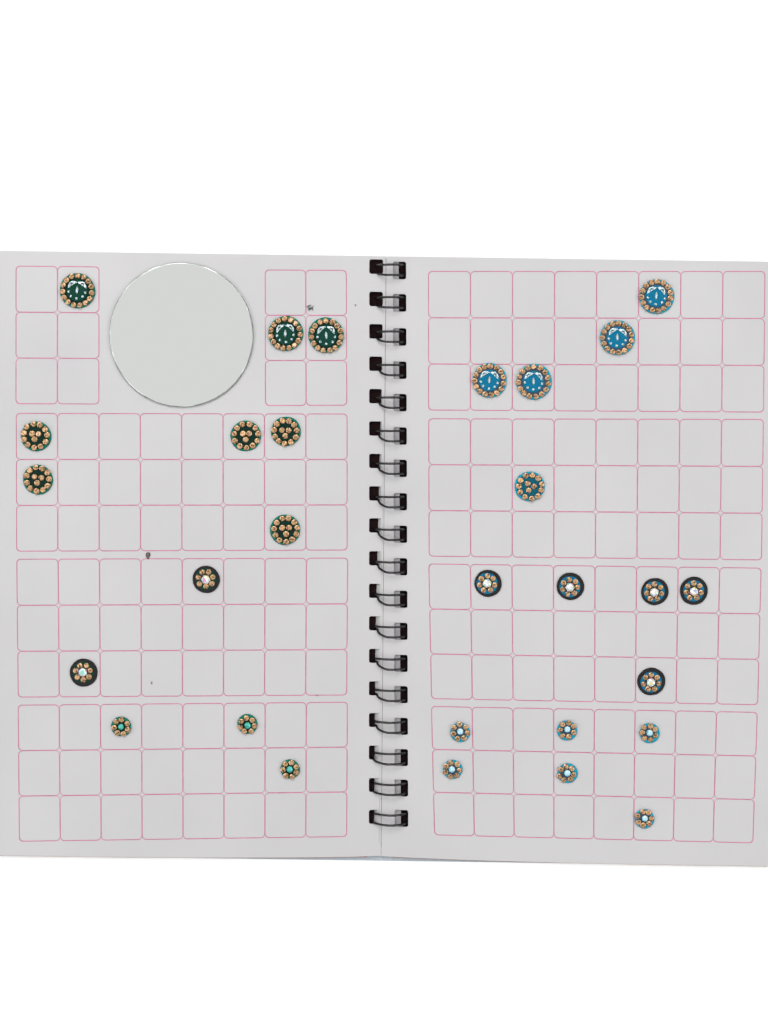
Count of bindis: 29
